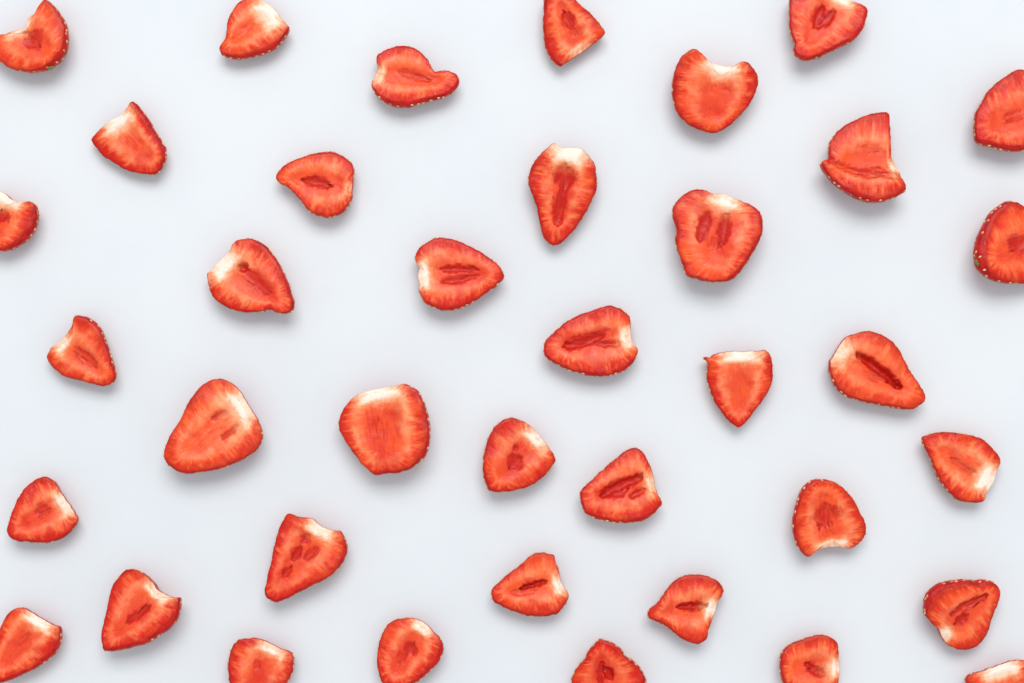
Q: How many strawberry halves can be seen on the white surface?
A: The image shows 38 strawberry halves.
